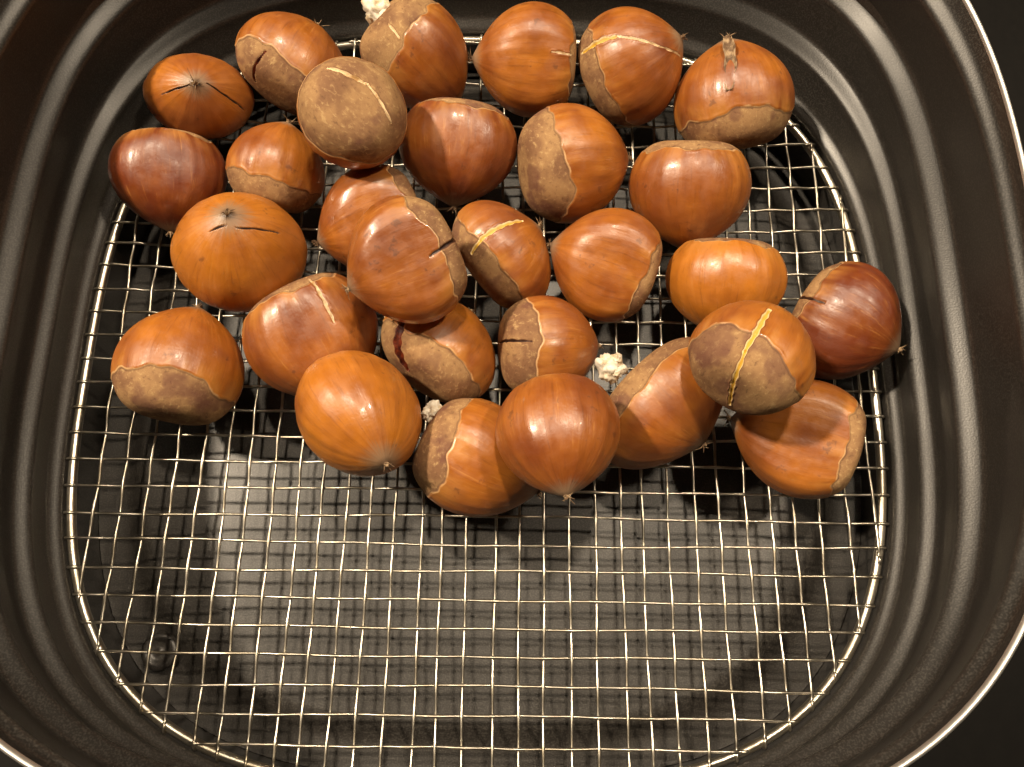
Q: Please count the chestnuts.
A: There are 29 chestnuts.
